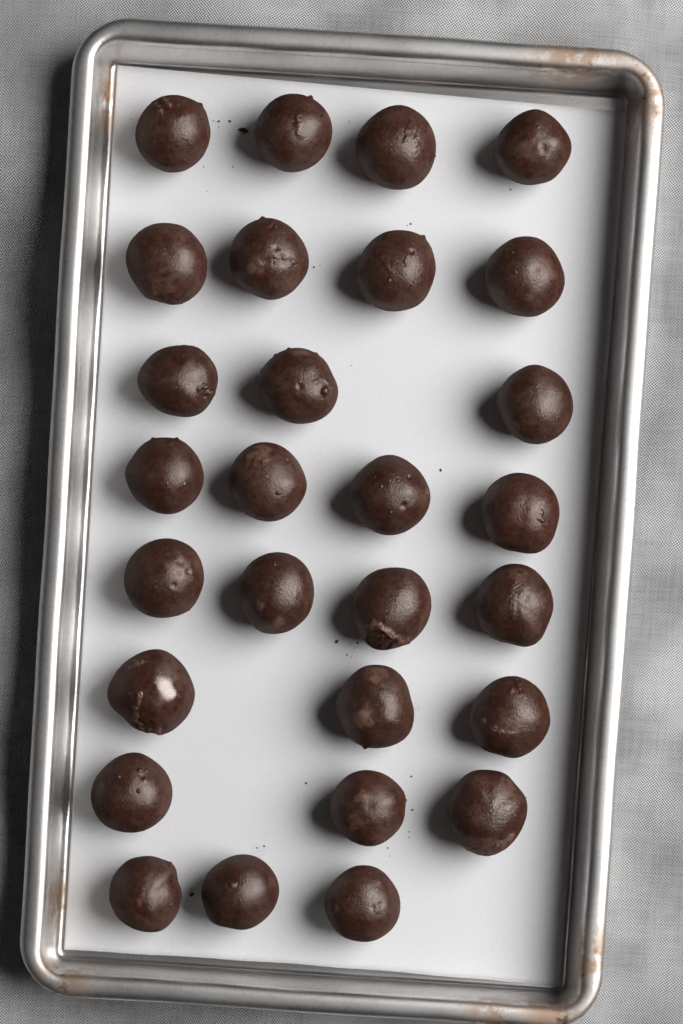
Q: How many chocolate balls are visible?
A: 28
